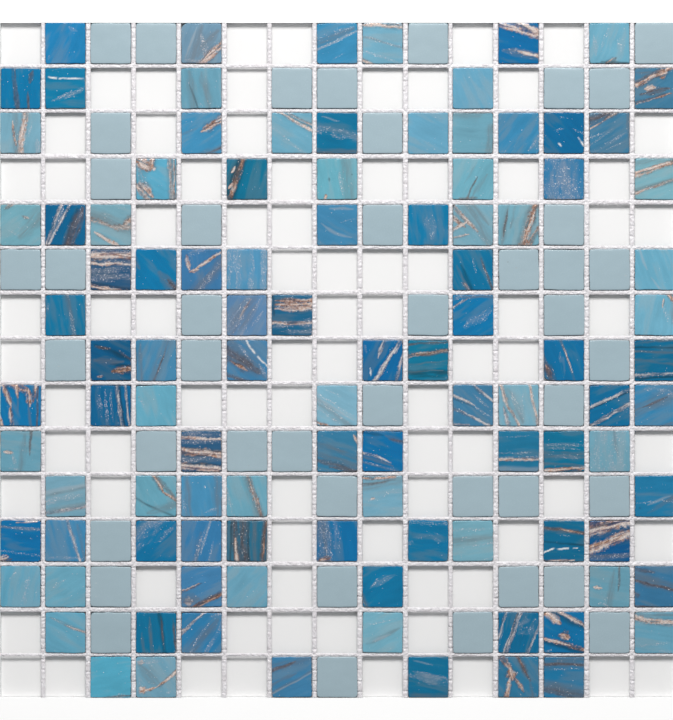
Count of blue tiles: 102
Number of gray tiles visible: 43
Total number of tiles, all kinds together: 145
